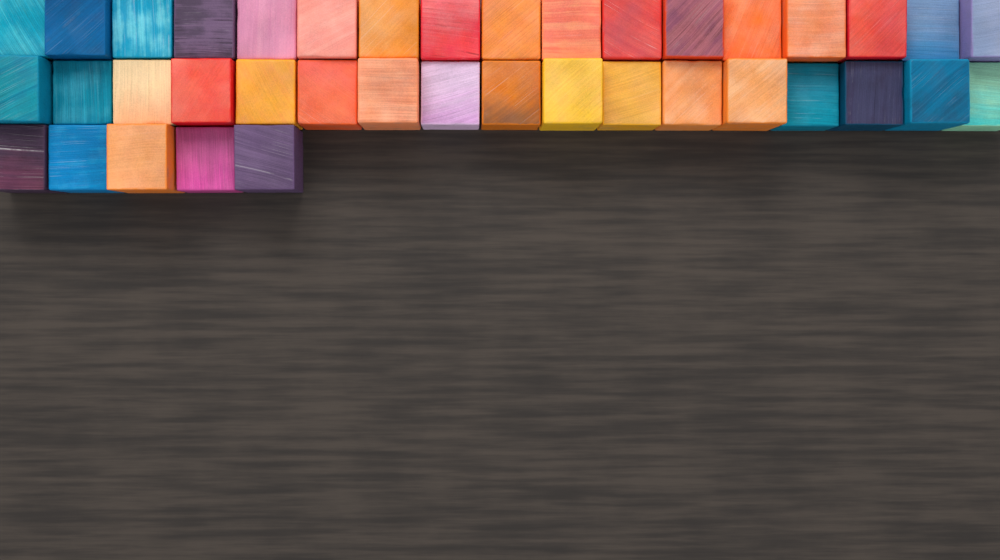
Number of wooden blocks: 39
